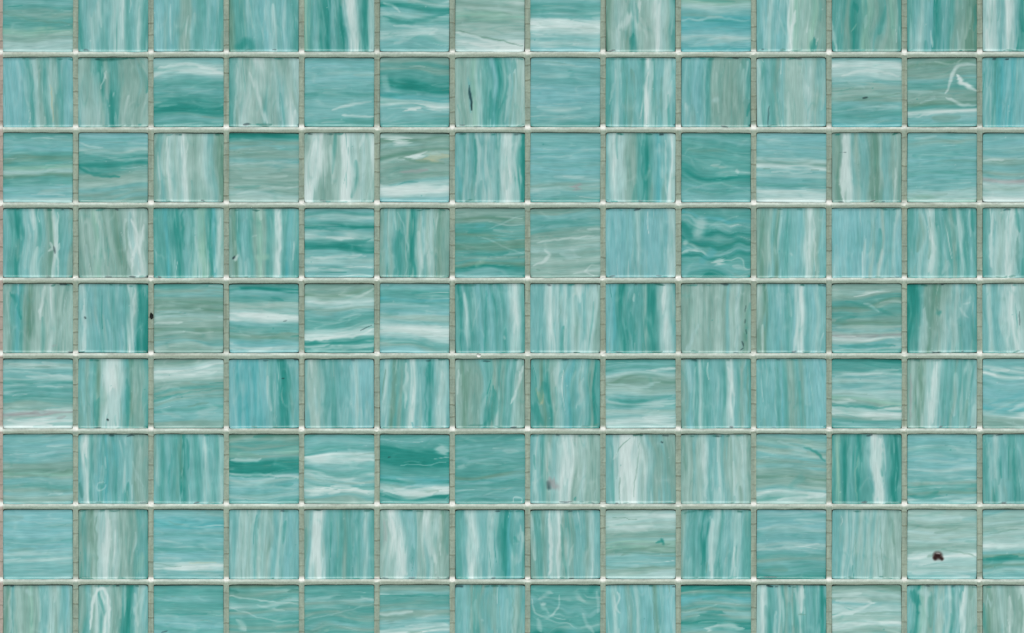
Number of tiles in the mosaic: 126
